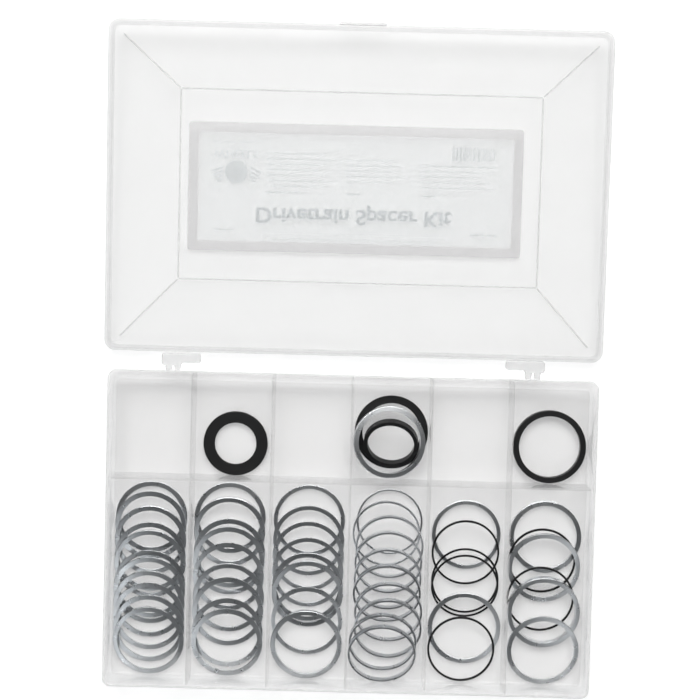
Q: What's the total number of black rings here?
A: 10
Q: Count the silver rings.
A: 45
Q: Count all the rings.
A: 55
